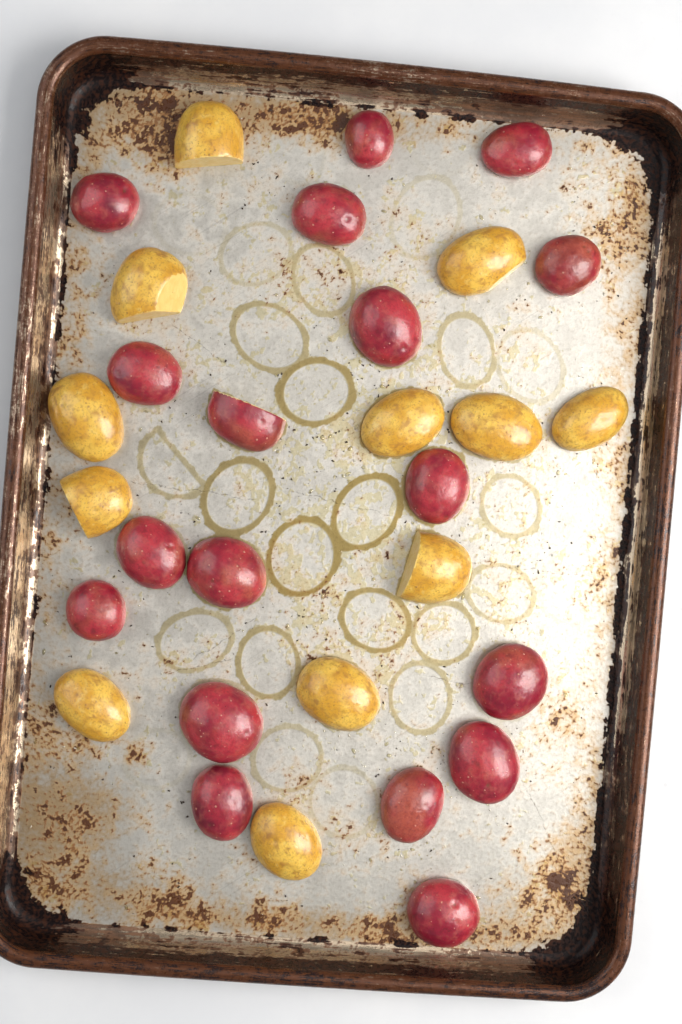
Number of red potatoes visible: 18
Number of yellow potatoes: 12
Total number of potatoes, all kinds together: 30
